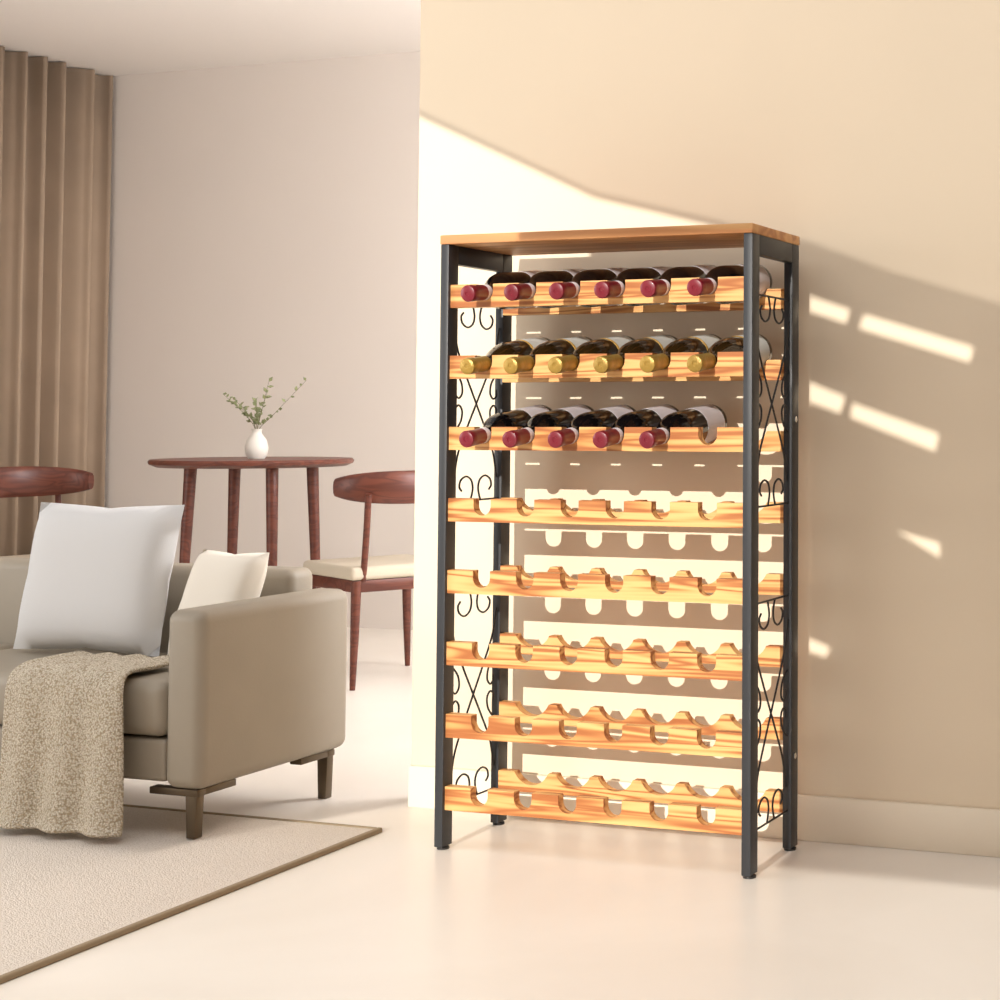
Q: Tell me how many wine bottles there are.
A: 17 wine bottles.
